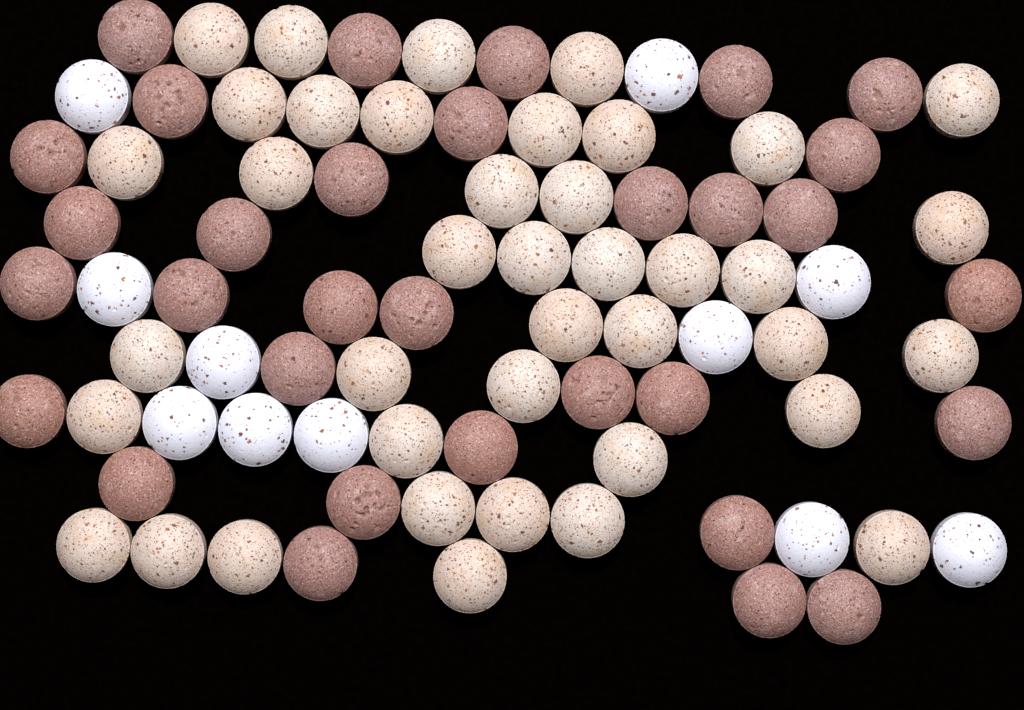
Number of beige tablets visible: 40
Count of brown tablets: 32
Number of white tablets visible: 11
